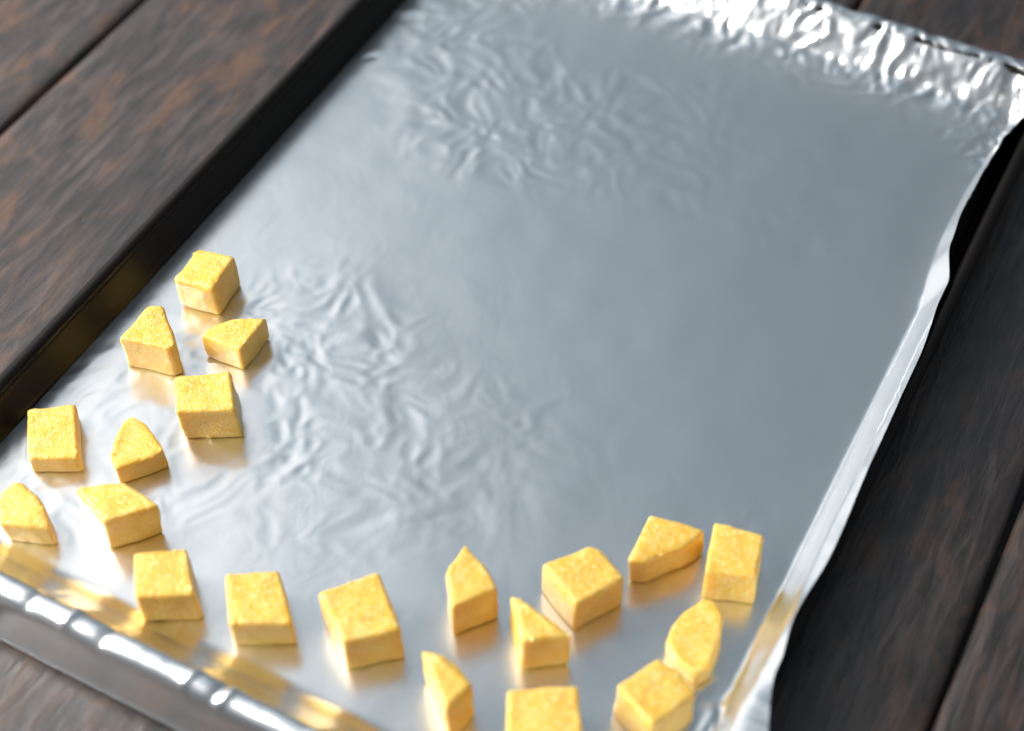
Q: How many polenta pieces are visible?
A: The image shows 20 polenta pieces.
